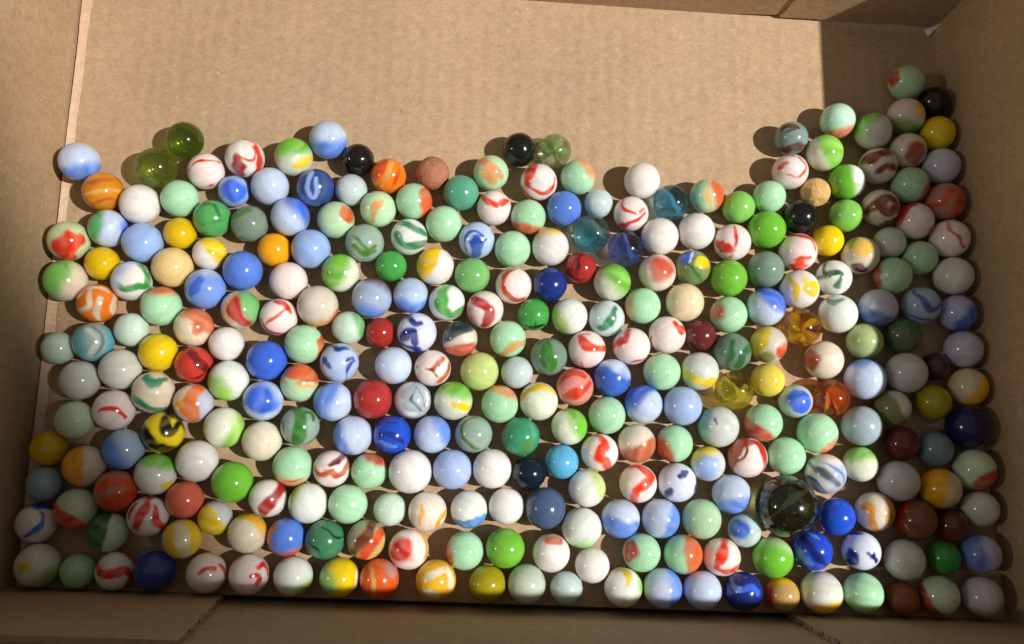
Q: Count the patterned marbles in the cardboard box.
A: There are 200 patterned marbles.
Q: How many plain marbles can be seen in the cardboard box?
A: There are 105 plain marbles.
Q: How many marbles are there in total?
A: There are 305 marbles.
